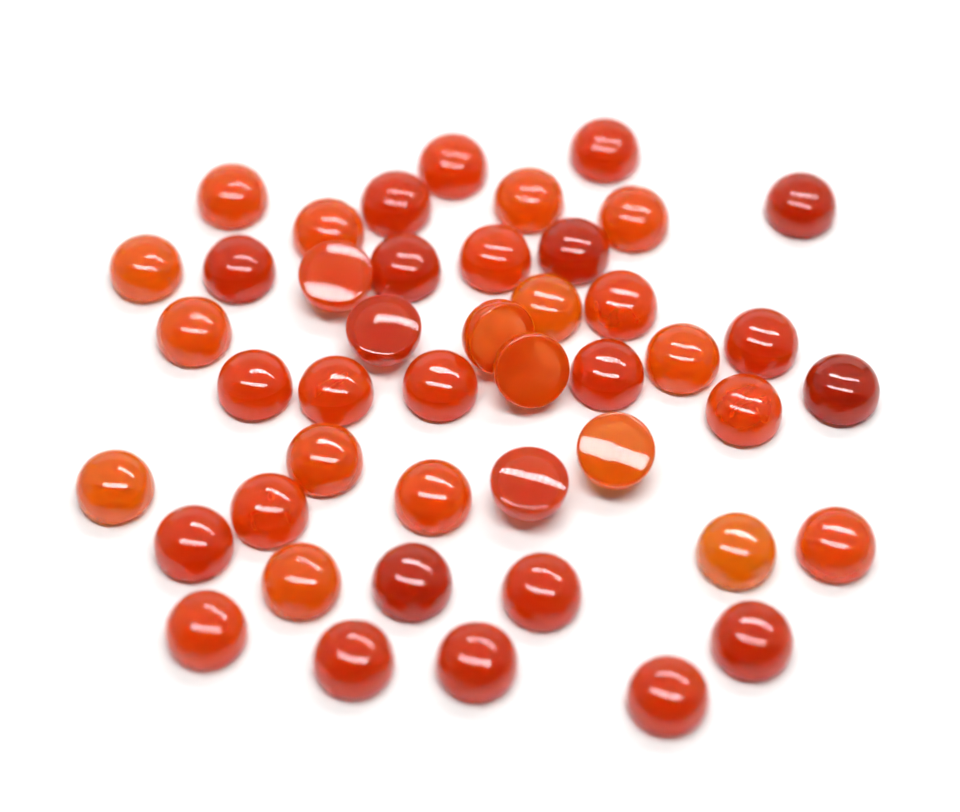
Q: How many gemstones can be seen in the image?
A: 45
